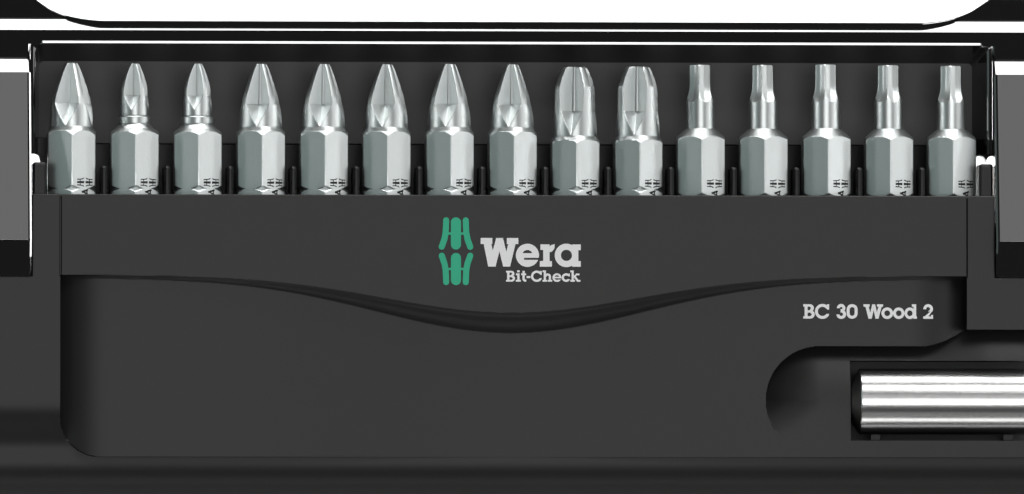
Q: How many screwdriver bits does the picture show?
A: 15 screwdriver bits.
